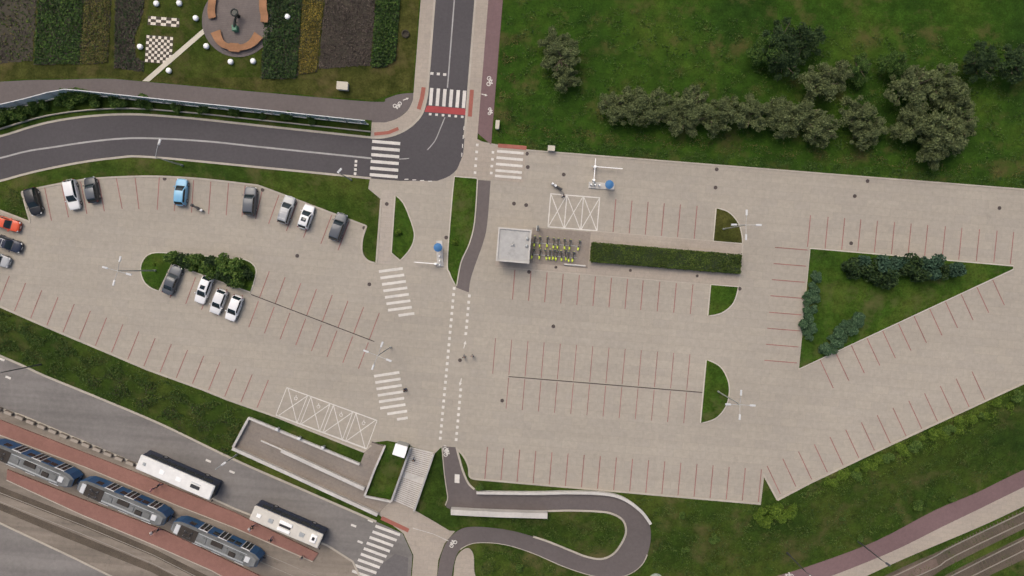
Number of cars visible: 15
